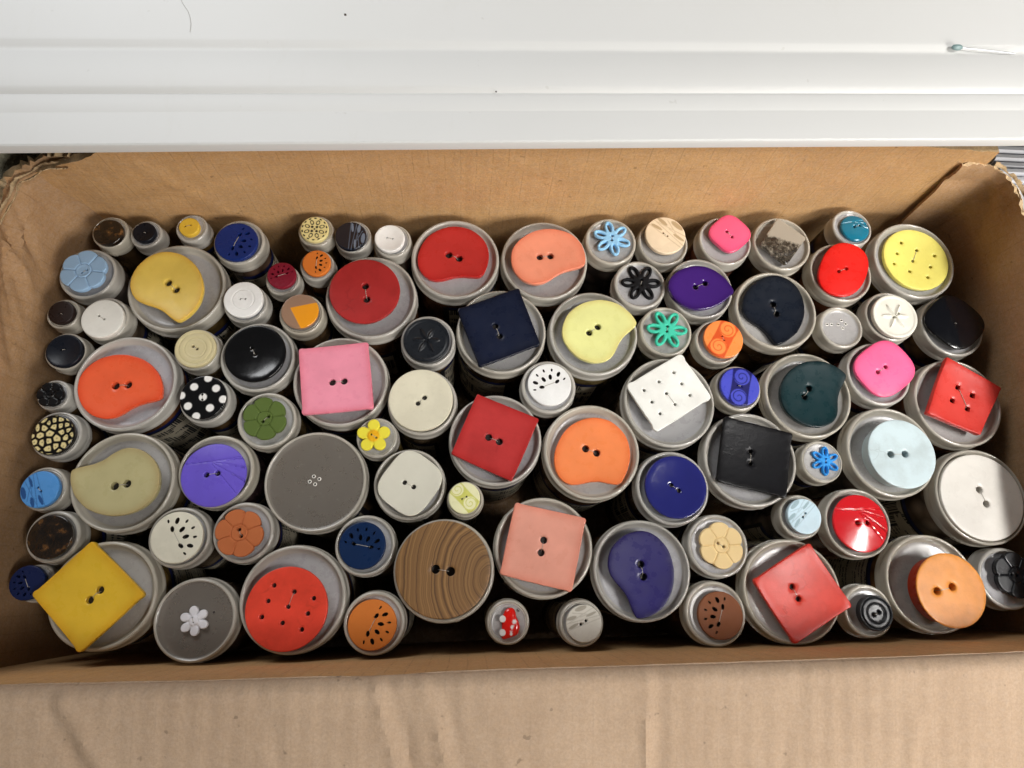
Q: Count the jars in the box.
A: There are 88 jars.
